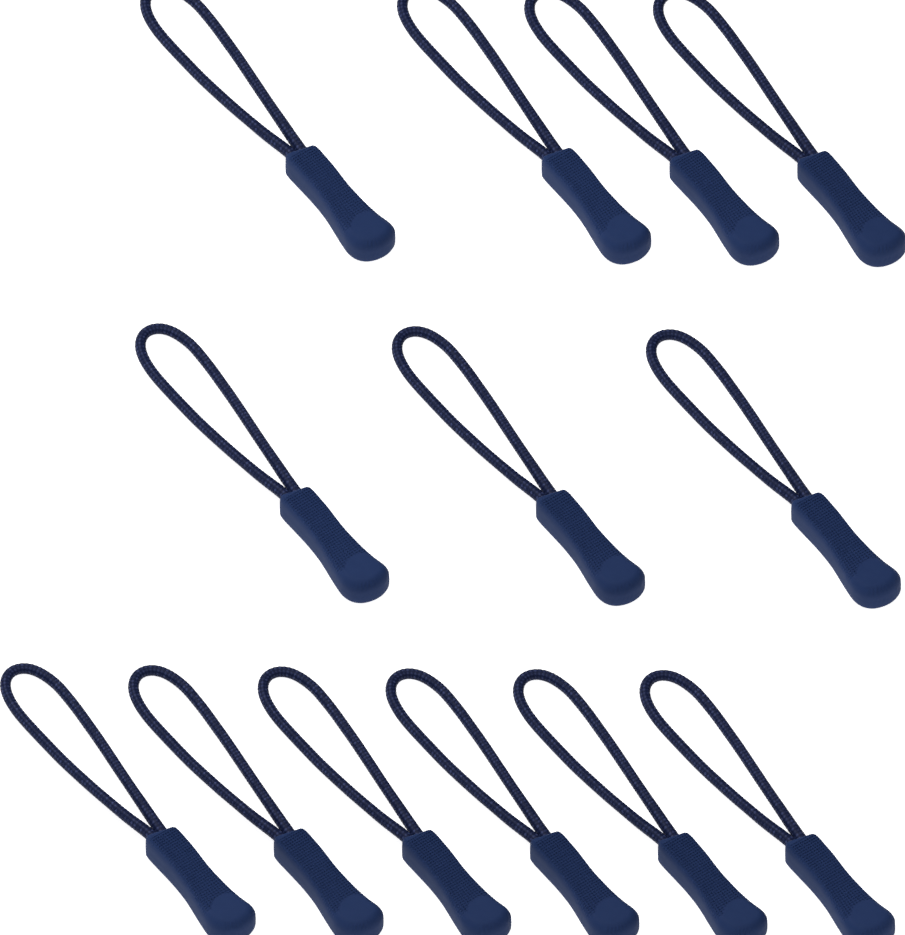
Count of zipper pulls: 13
